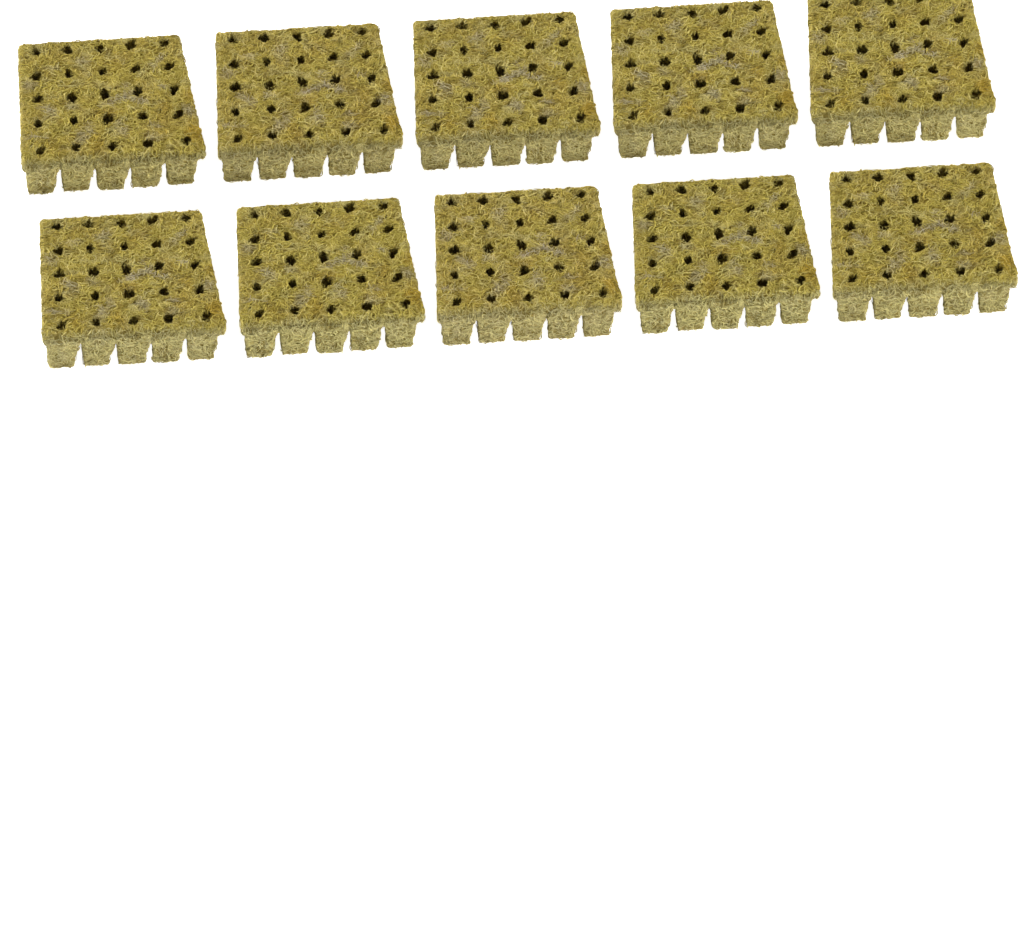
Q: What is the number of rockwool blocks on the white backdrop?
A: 10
